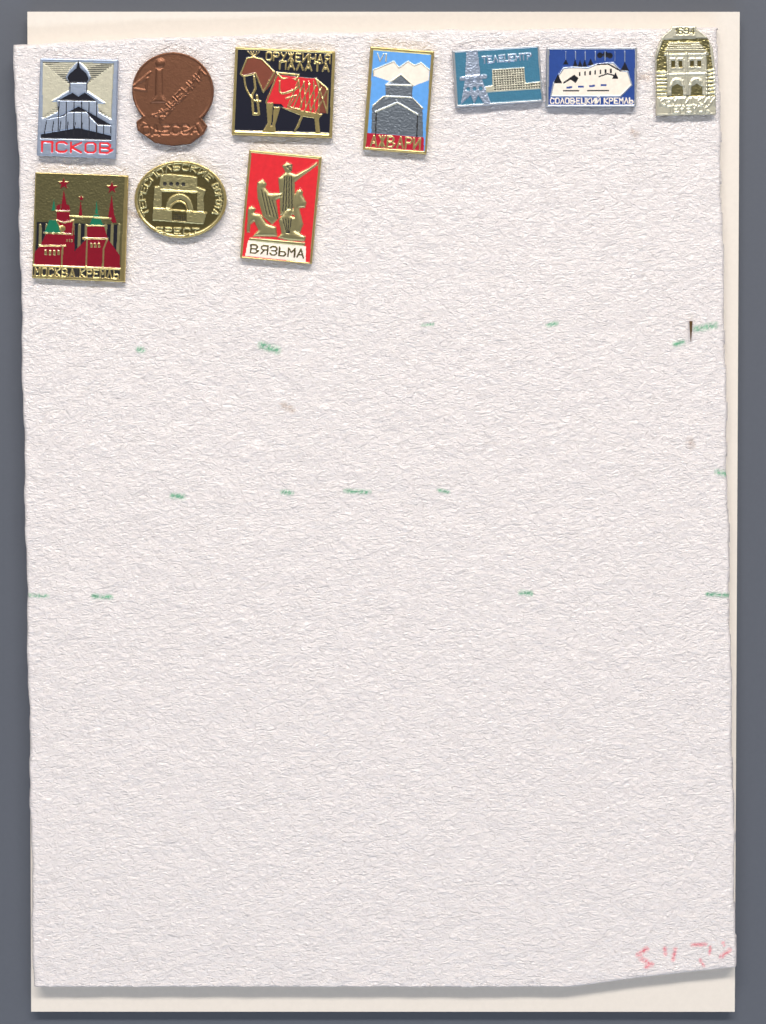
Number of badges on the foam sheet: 10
